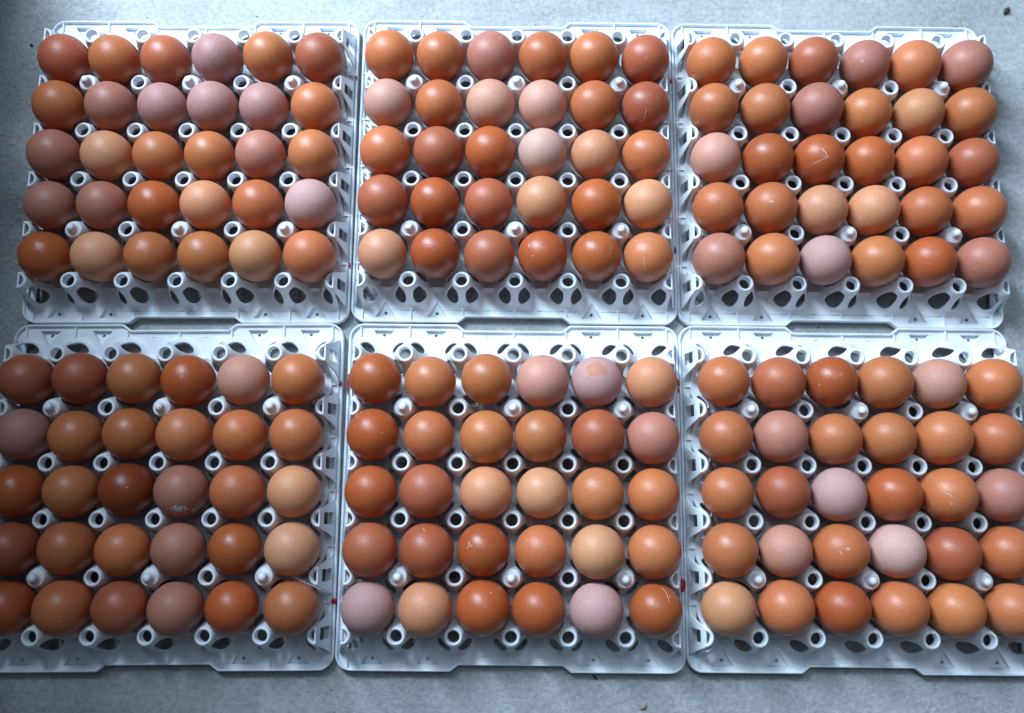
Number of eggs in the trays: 180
